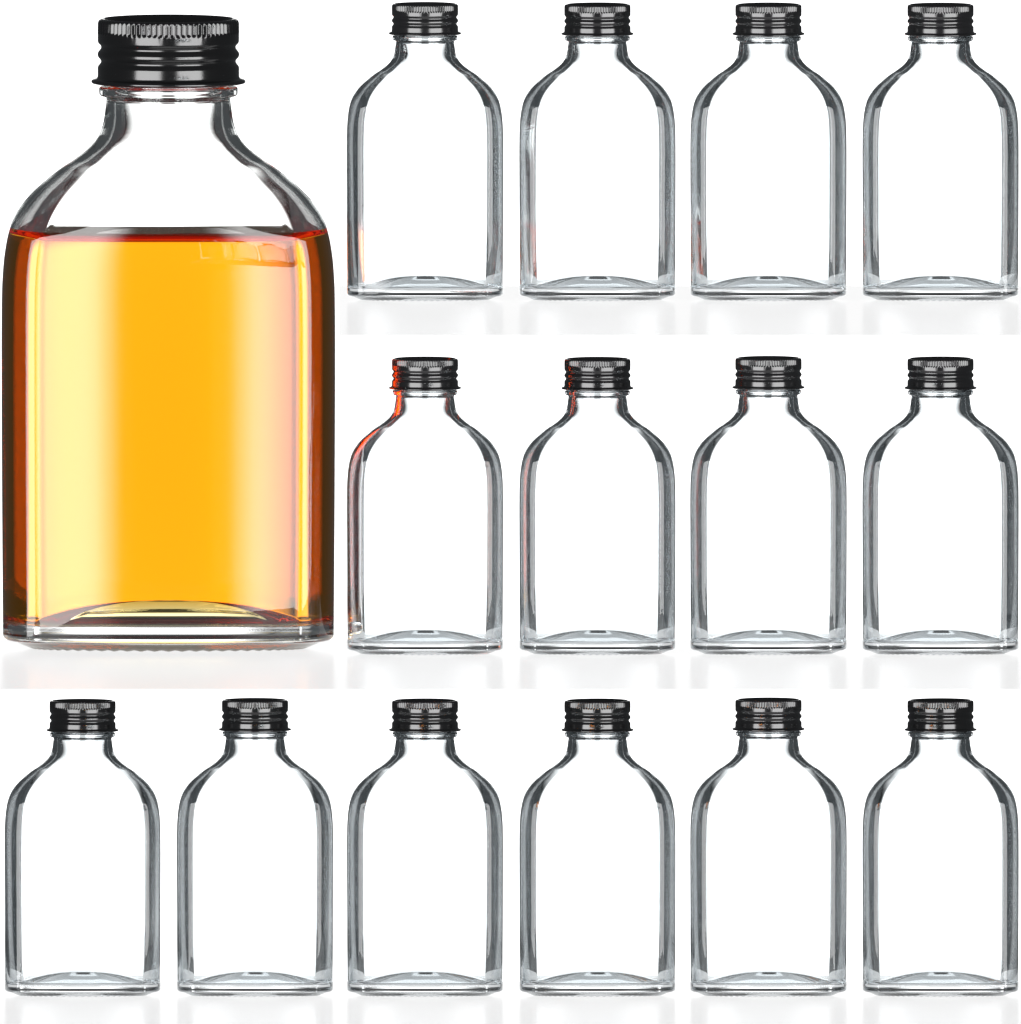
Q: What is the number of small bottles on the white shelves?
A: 14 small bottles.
